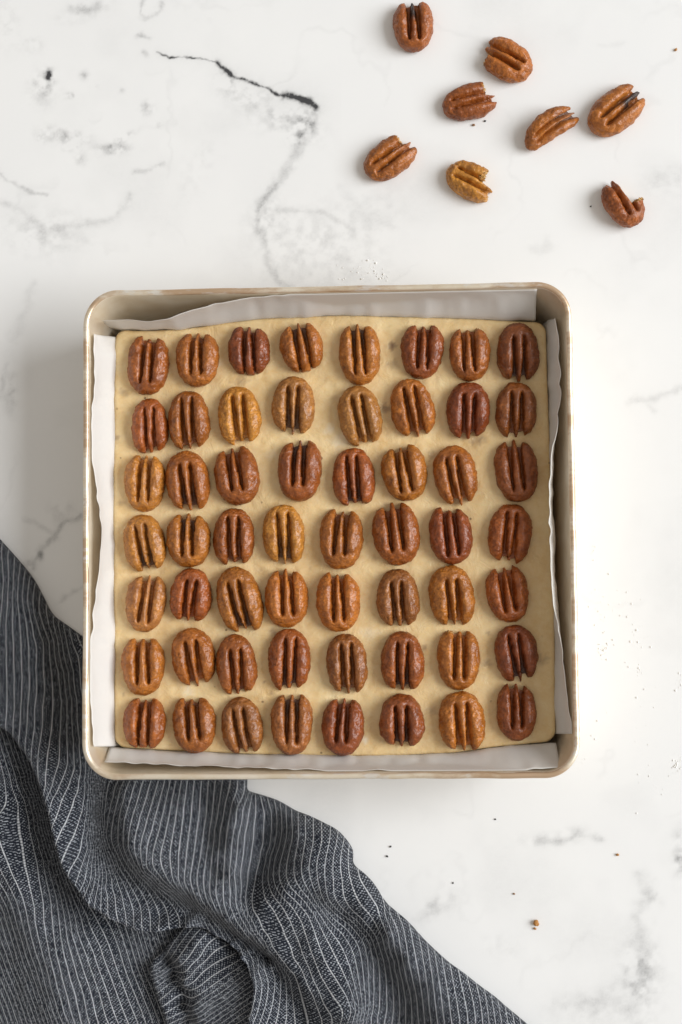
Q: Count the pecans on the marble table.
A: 64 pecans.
